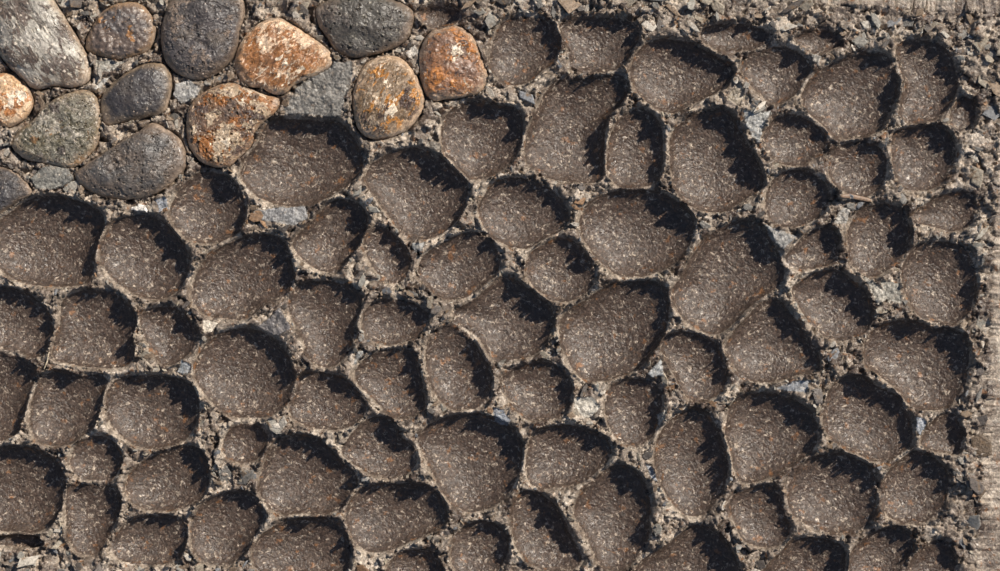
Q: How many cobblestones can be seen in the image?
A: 13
